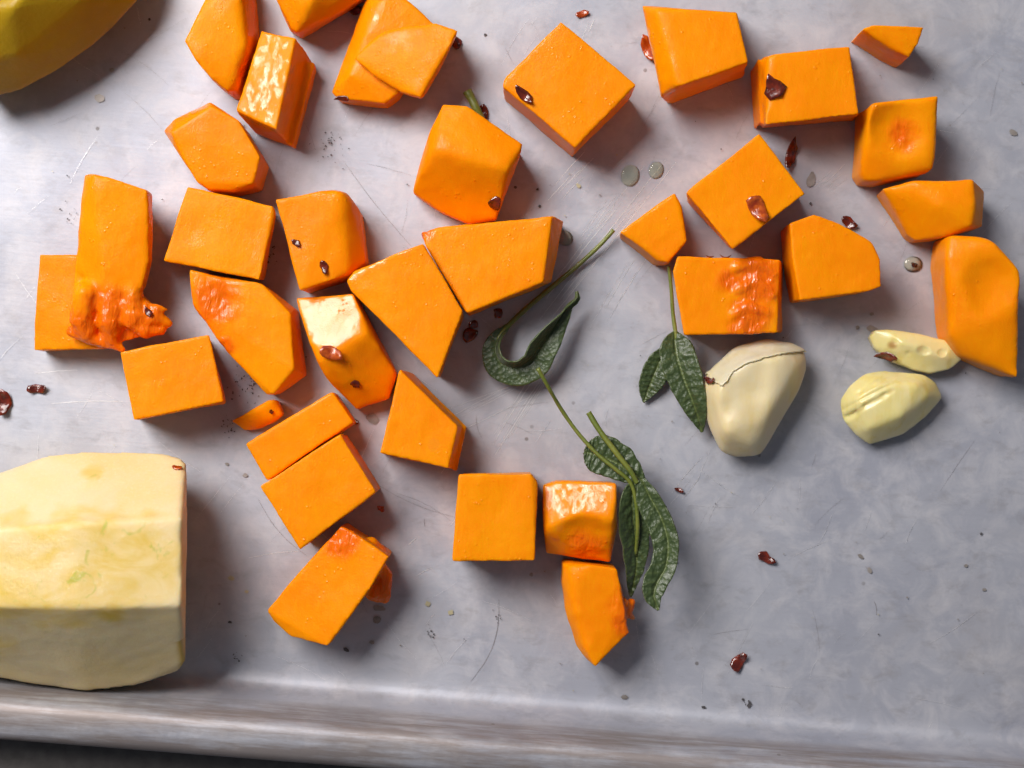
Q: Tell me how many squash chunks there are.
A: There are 35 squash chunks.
